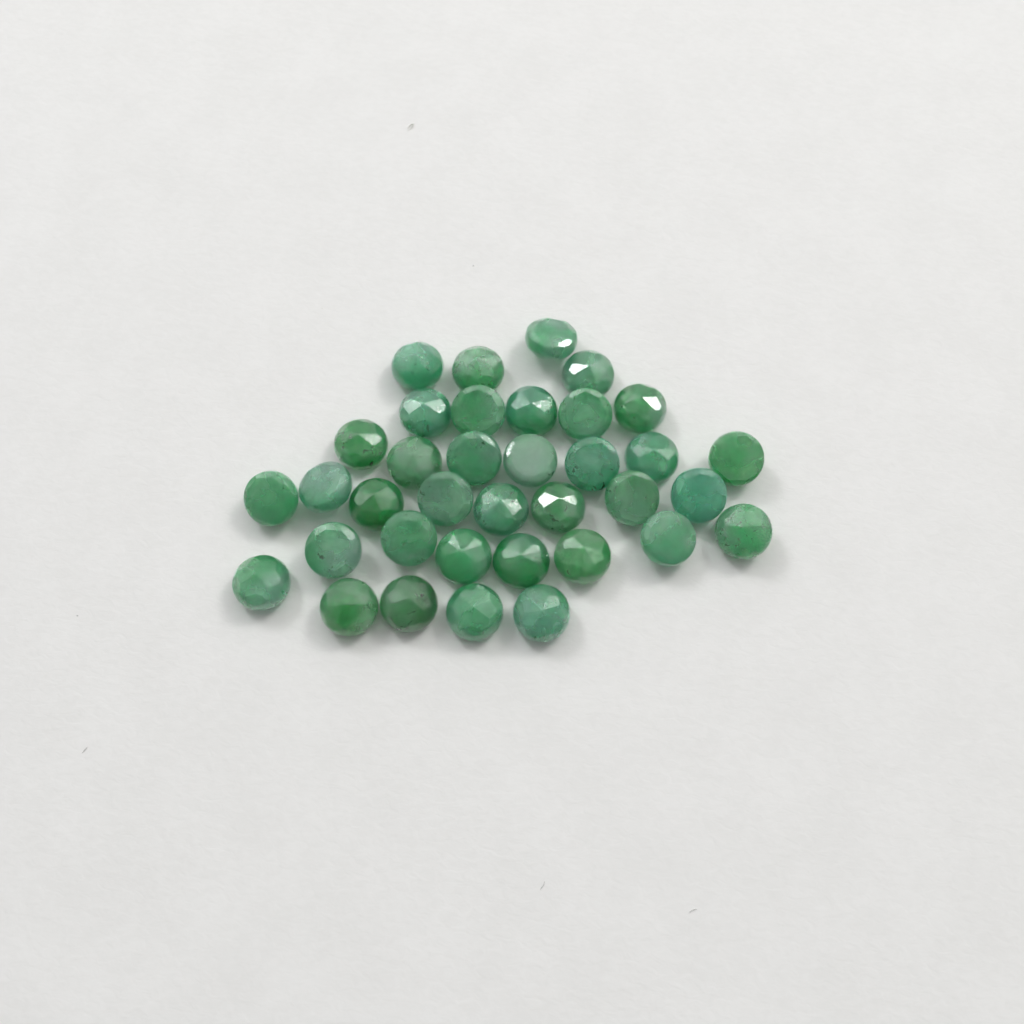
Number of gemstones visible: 36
